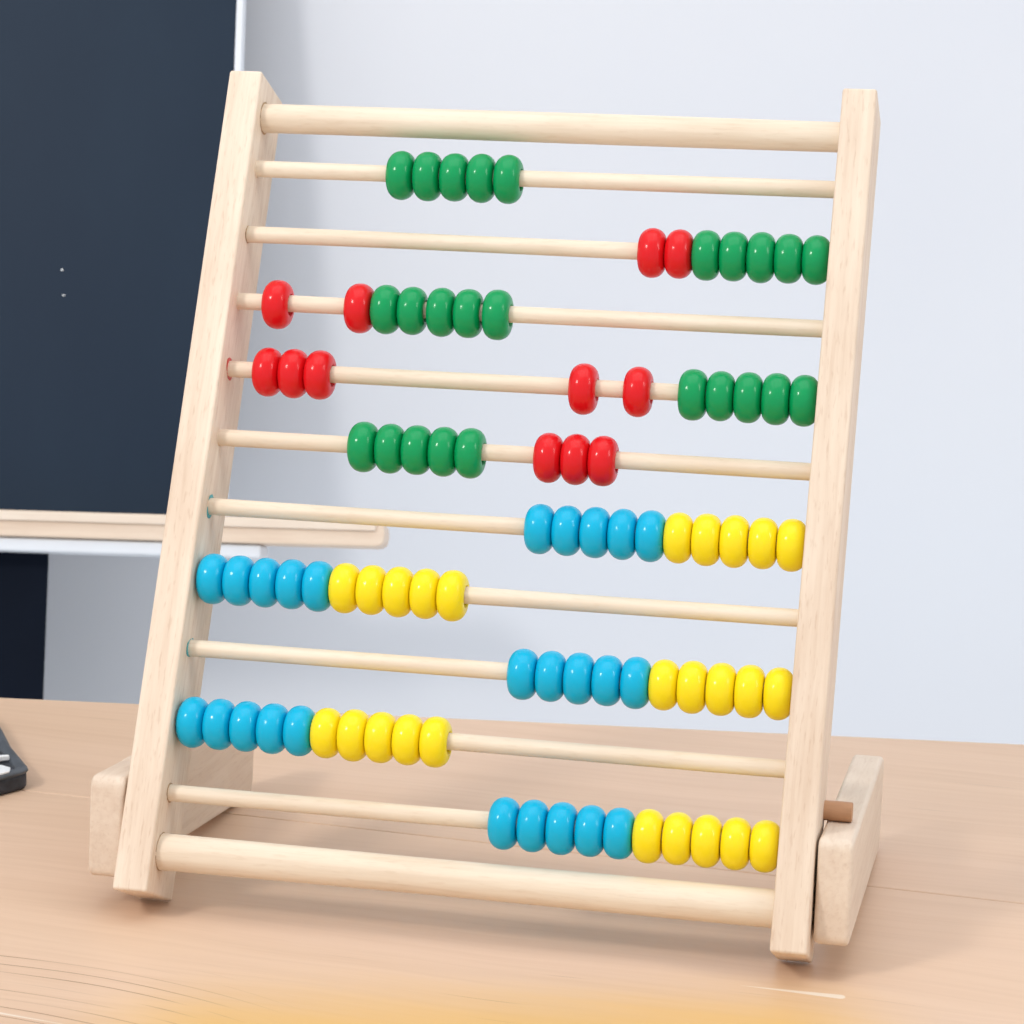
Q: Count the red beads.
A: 12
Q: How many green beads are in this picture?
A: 25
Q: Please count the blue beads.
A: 25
